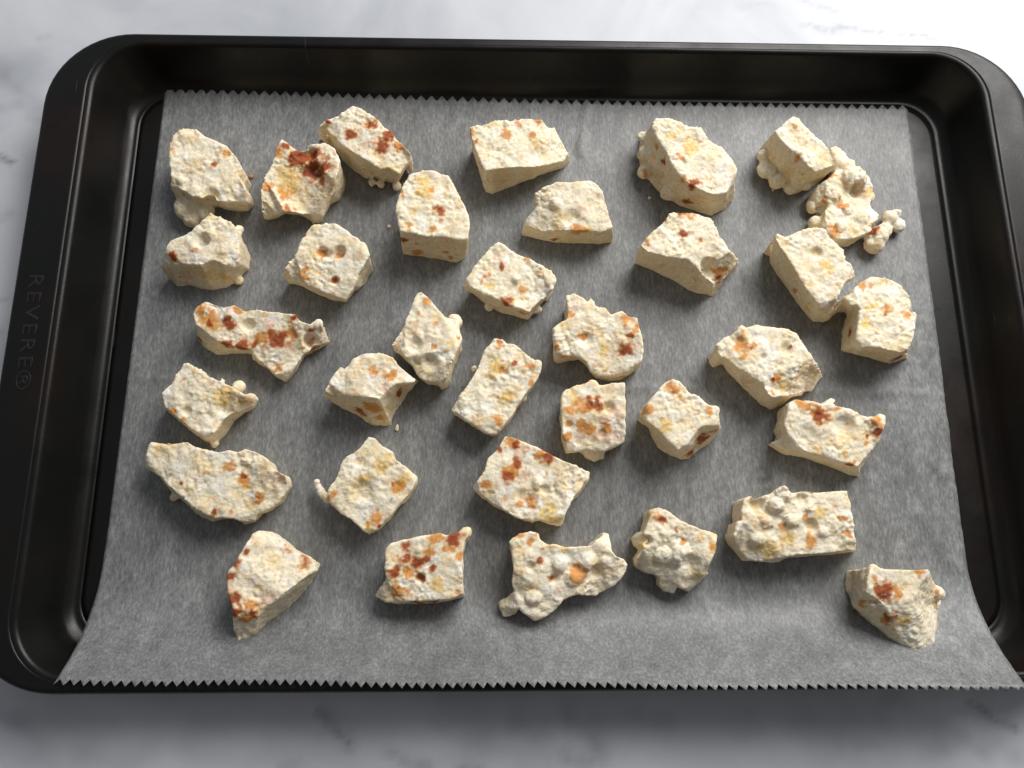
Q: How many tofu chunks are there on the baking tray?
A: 34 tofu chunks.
